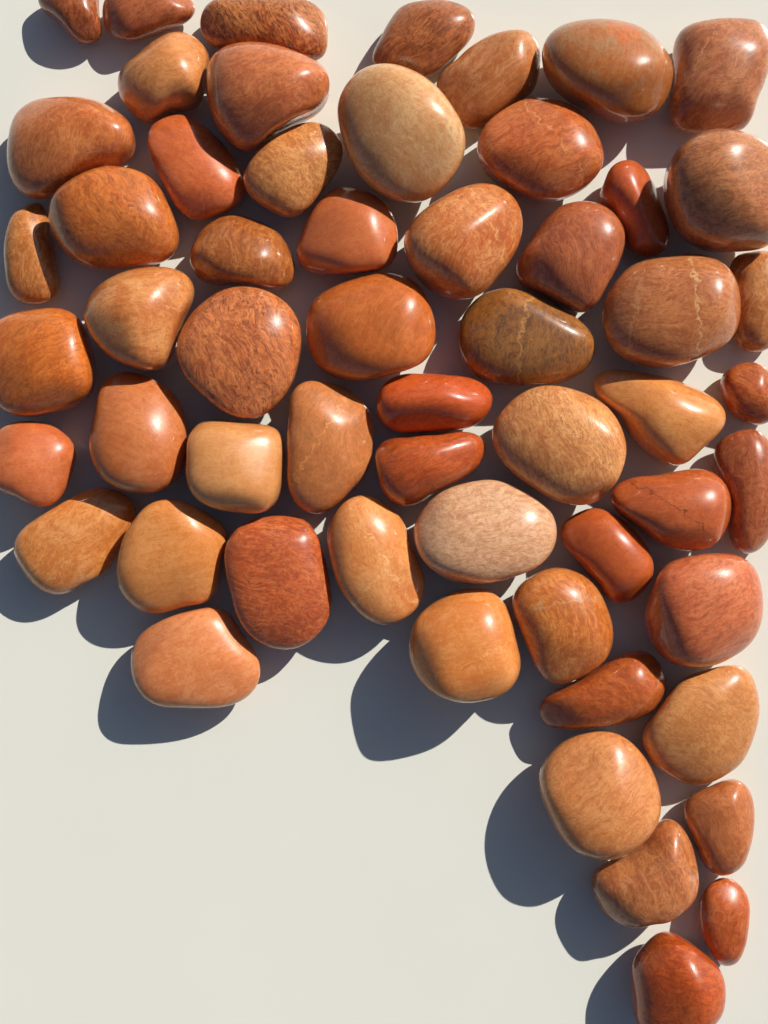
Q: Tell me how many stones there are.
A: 57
